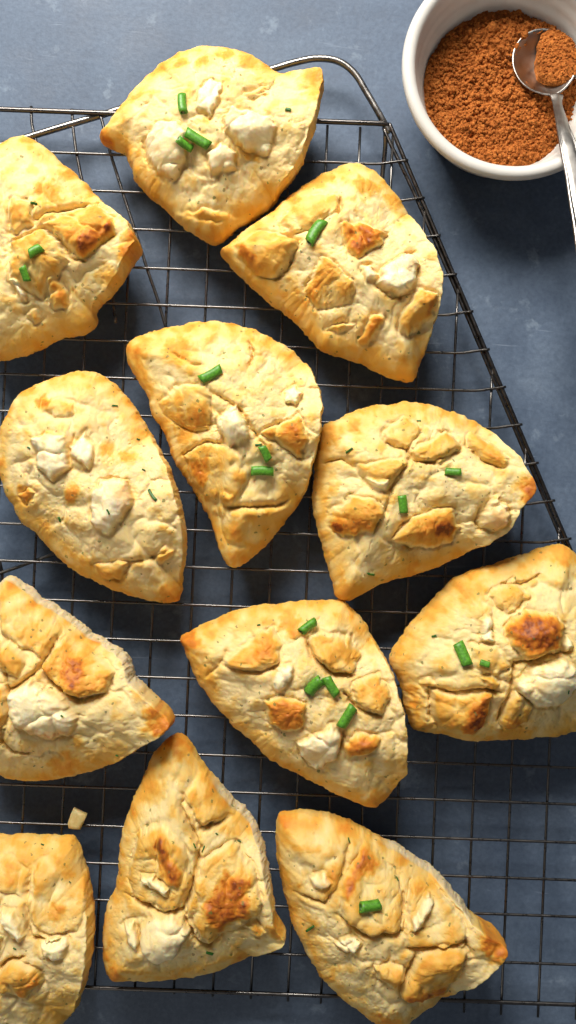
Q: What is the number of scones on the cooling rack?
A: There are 12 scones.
